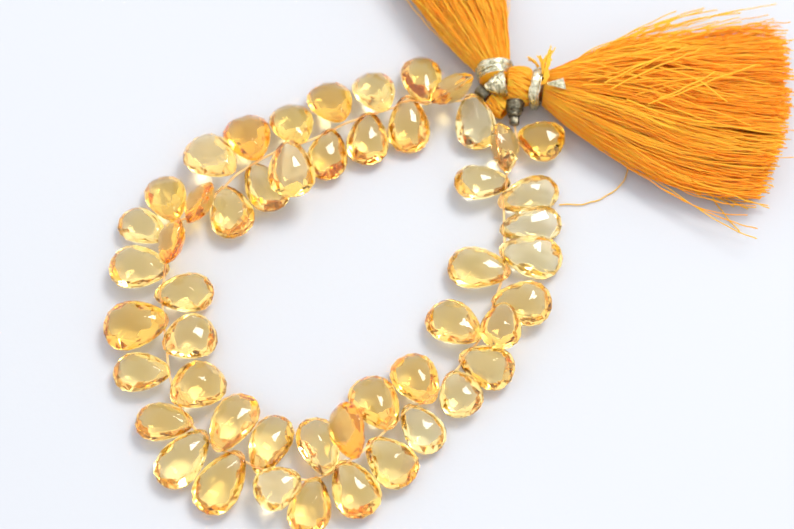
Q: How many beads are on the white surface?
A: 50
